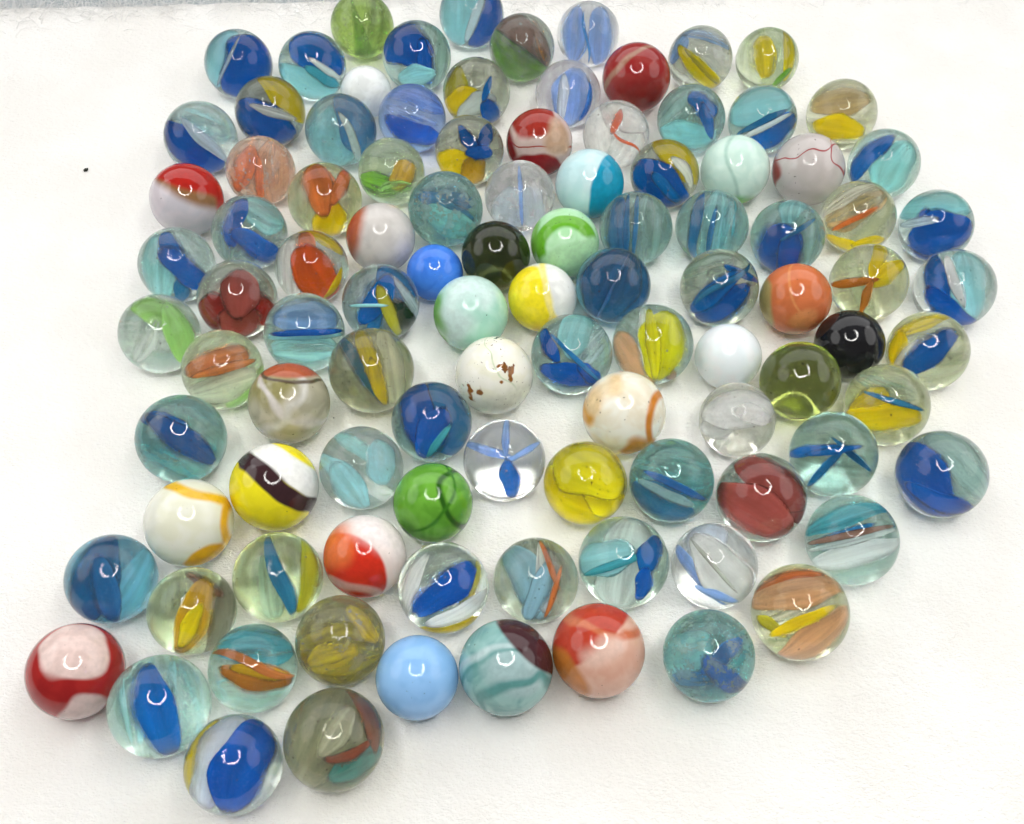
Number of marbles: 102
